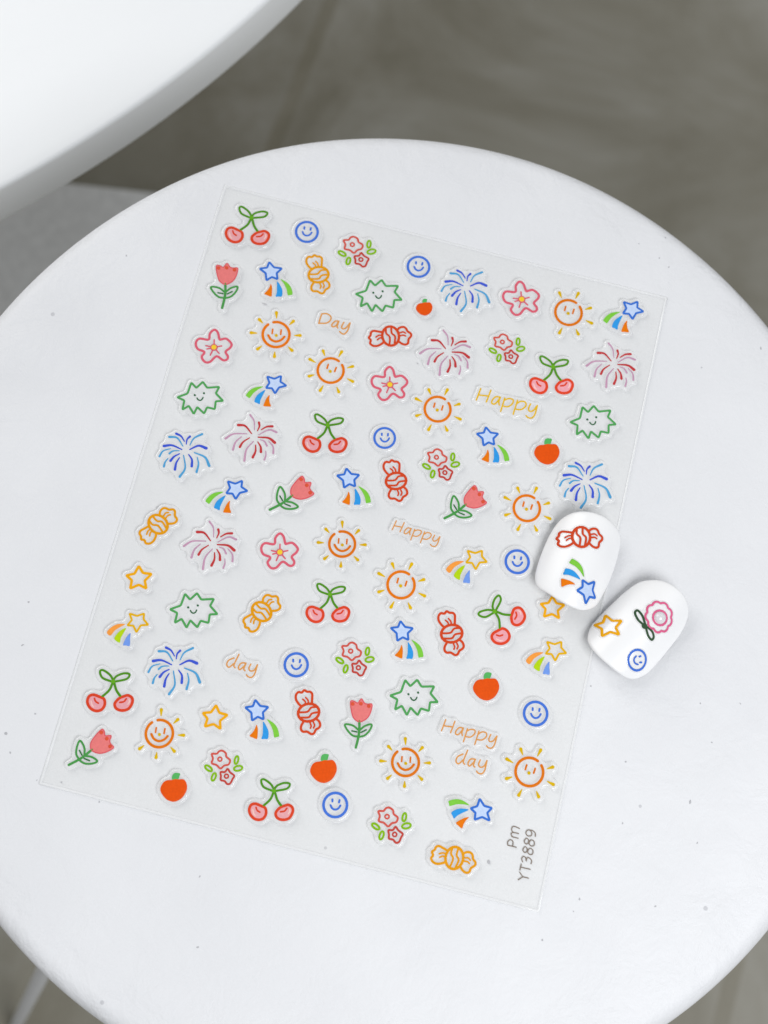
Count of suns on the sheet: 10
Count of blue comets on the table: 10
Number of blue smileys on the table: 8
